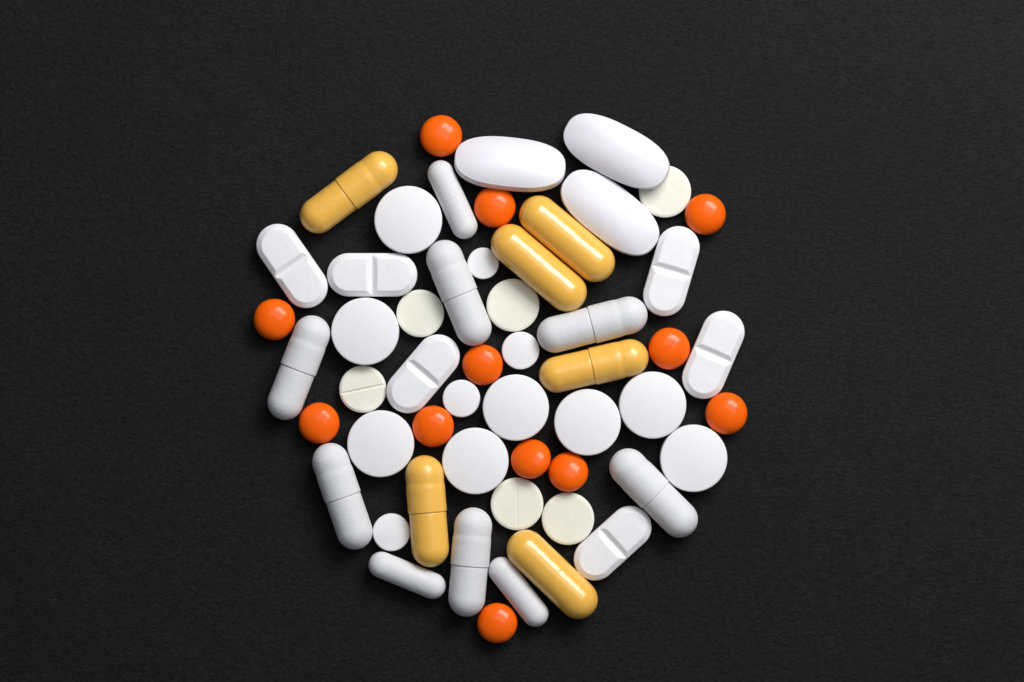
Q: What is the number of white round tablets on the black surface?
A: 12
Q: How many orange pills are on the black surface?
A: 12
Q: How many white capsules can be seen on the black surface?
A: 9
